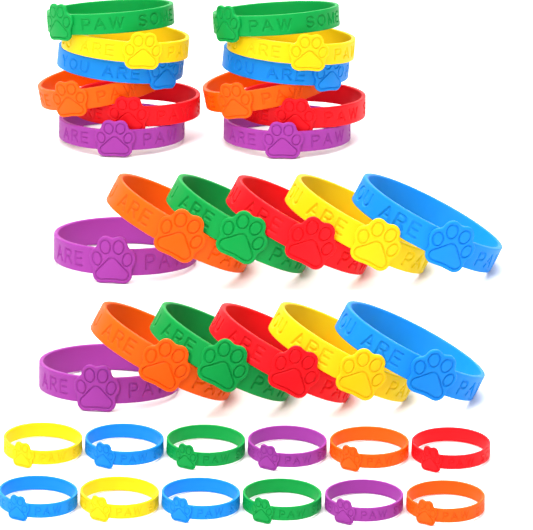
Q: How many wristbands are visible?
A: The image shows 36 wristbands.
